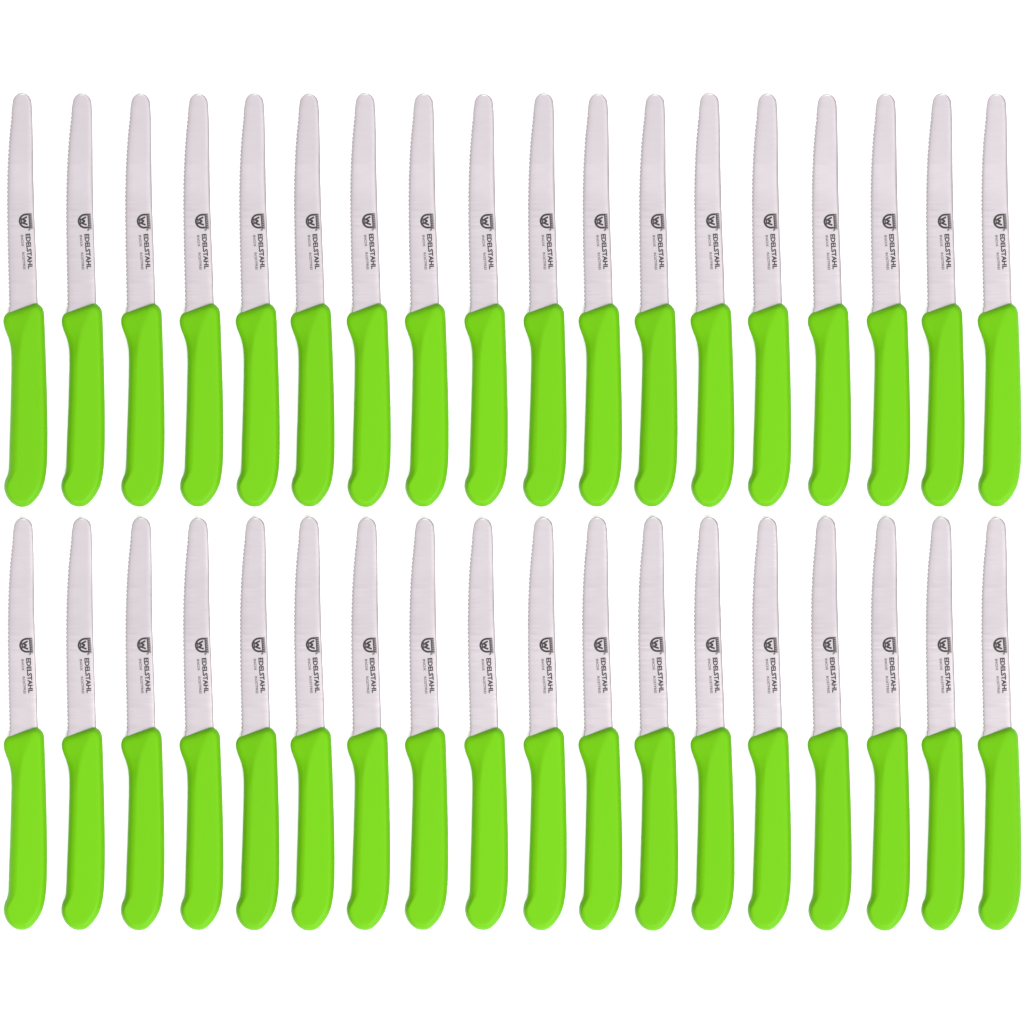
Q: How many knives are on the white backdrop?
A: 36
